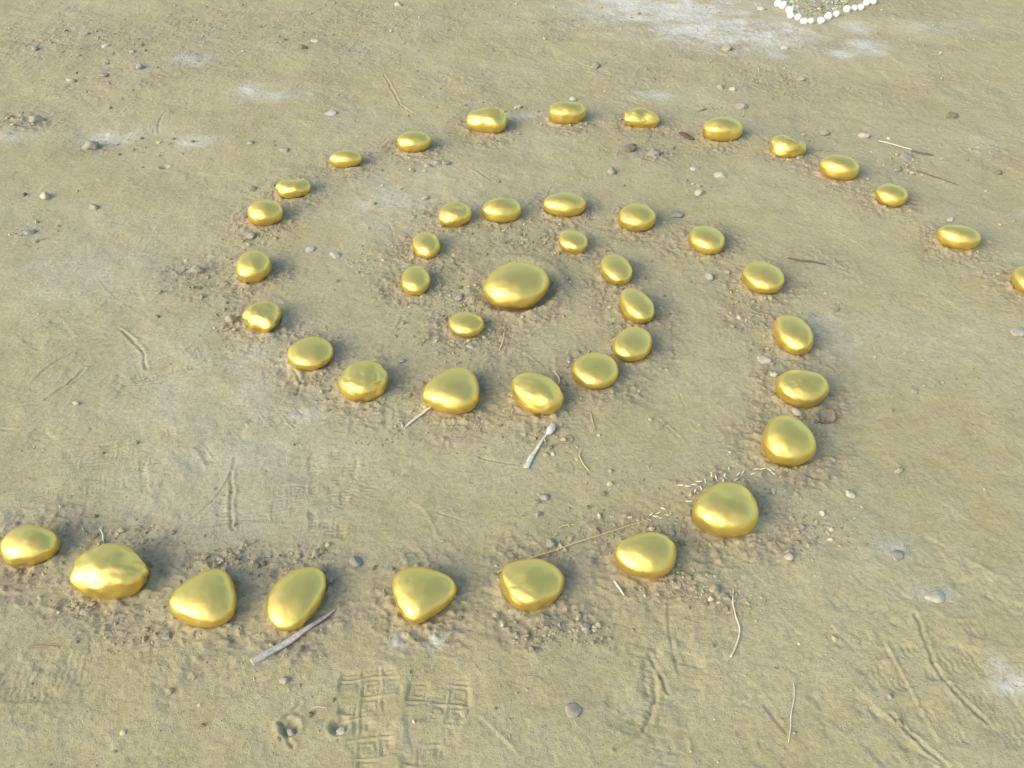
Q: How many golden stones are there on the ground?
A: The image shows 45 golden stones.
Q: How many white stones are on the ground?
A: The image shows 15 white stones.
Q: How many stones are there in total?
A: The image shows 60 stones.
